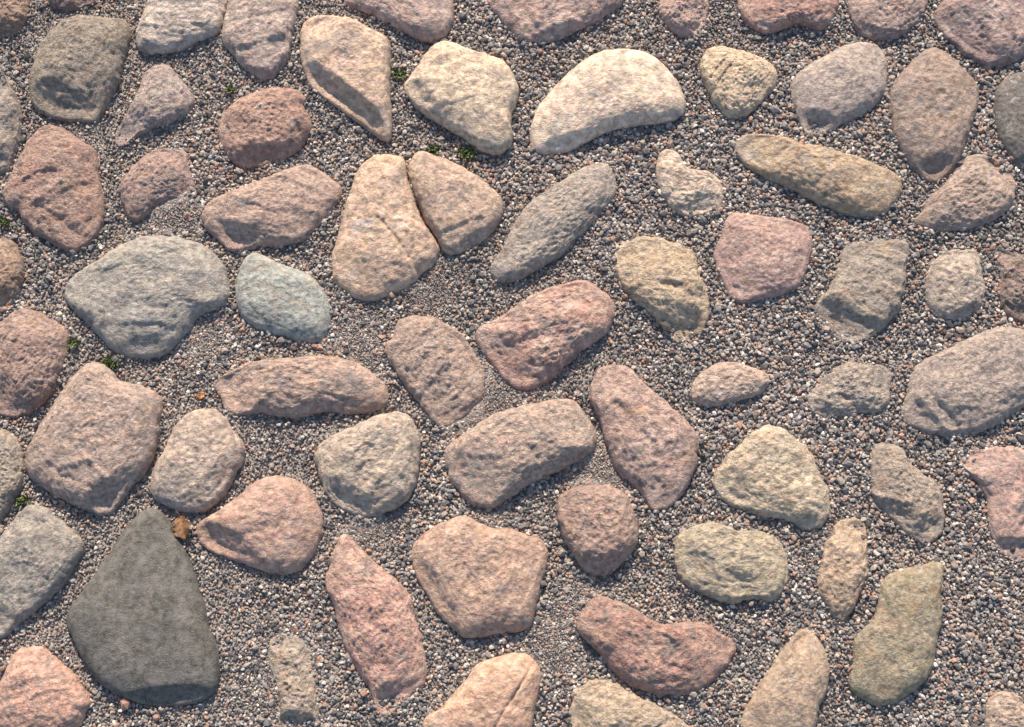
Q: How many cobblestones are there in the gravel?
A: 70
